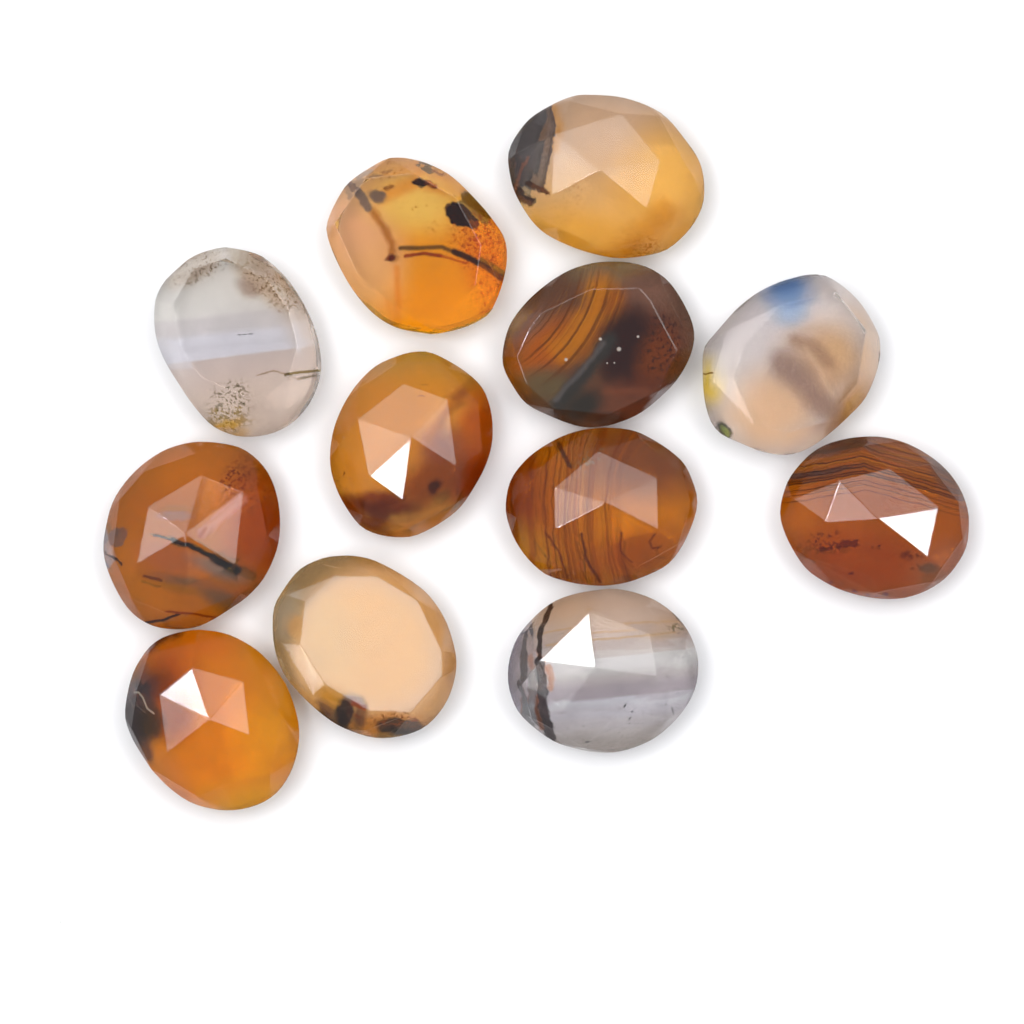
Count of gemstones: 12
